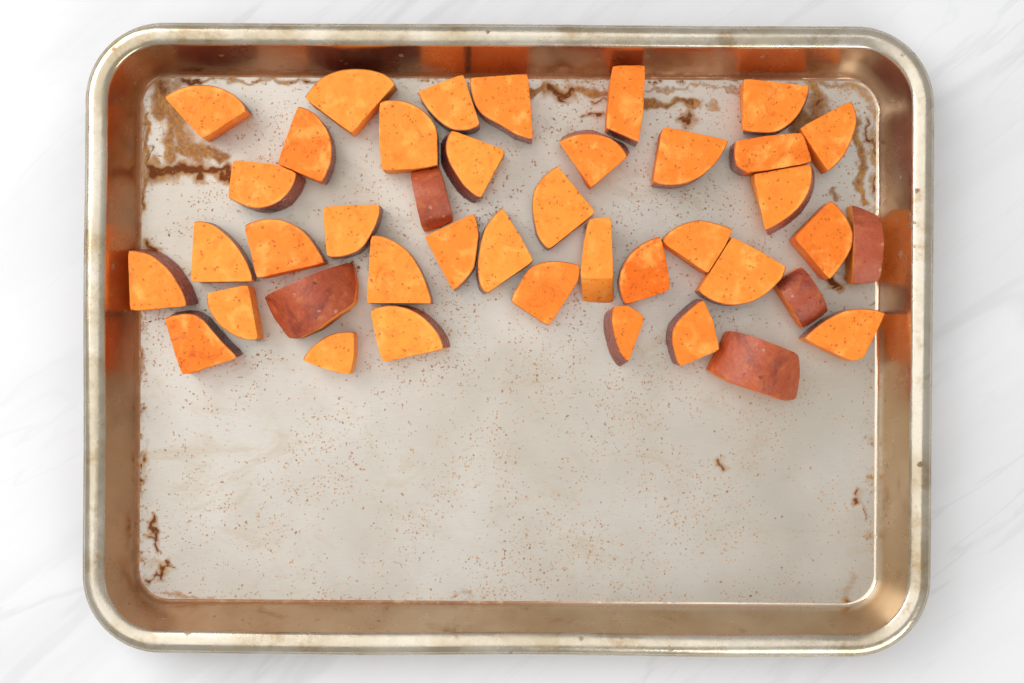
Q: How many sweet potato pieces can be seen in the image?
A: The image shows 41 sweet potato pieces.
